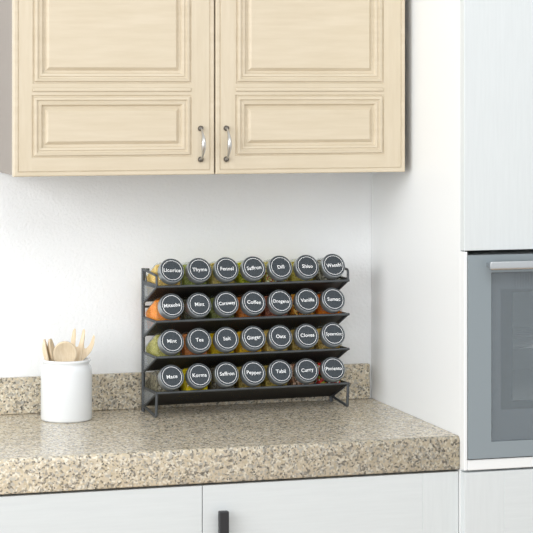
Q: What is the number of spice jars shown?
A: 28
